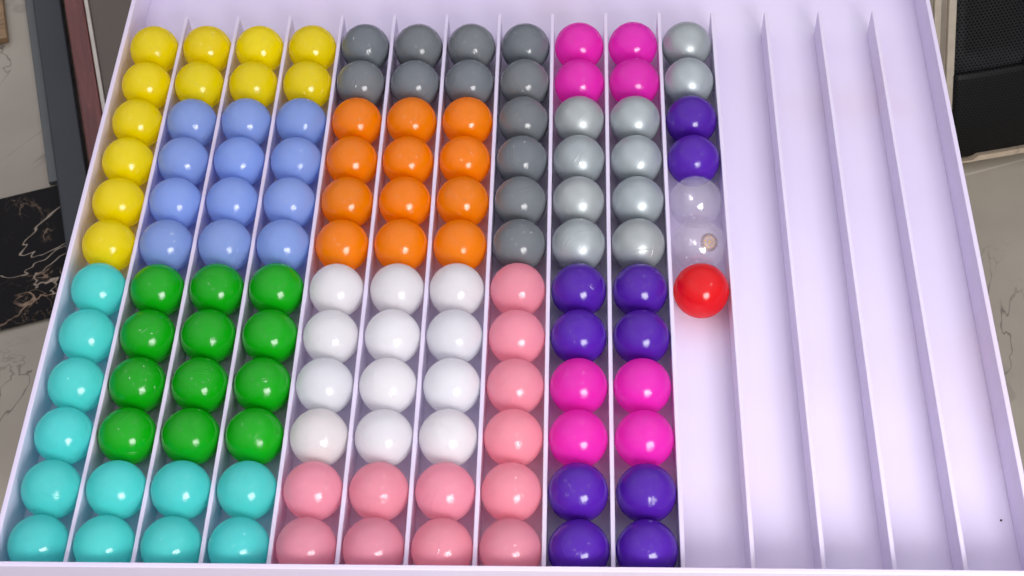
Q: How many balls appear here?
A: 127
